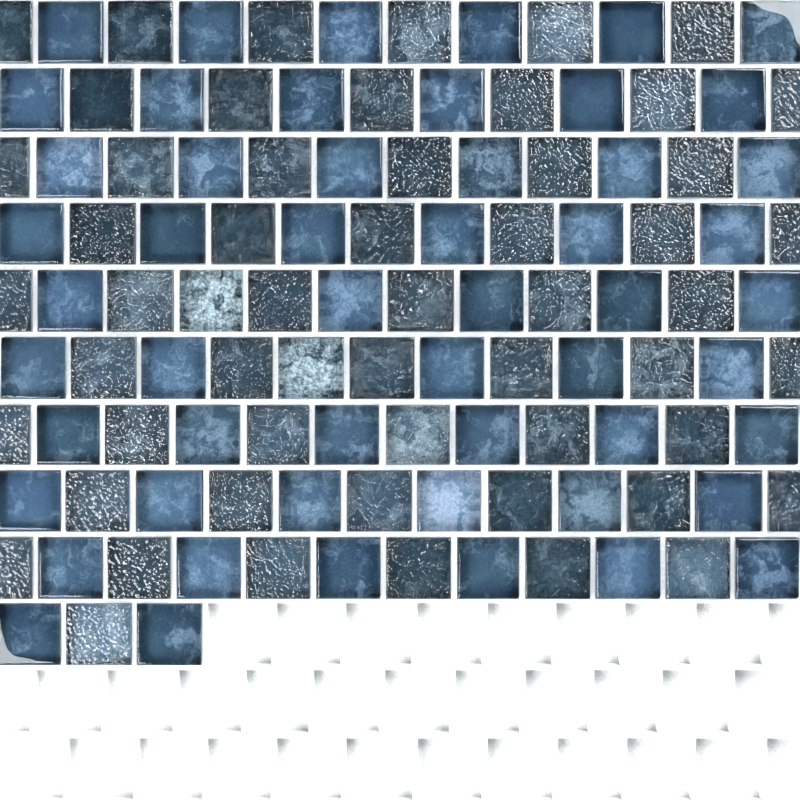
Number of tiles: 111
